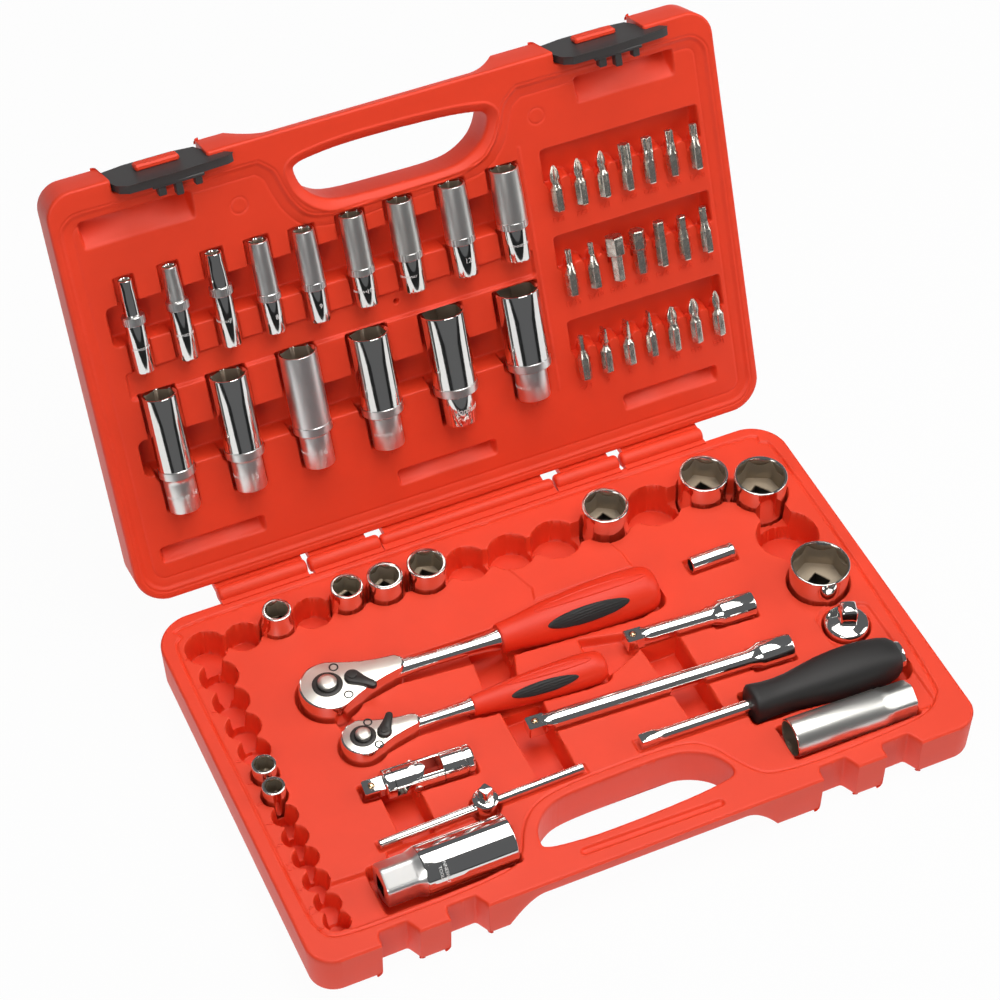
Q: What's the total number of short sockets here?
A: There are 10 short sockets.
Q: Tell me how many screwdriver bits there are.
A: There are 21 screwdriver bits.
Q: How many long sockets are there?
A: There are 17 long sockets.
